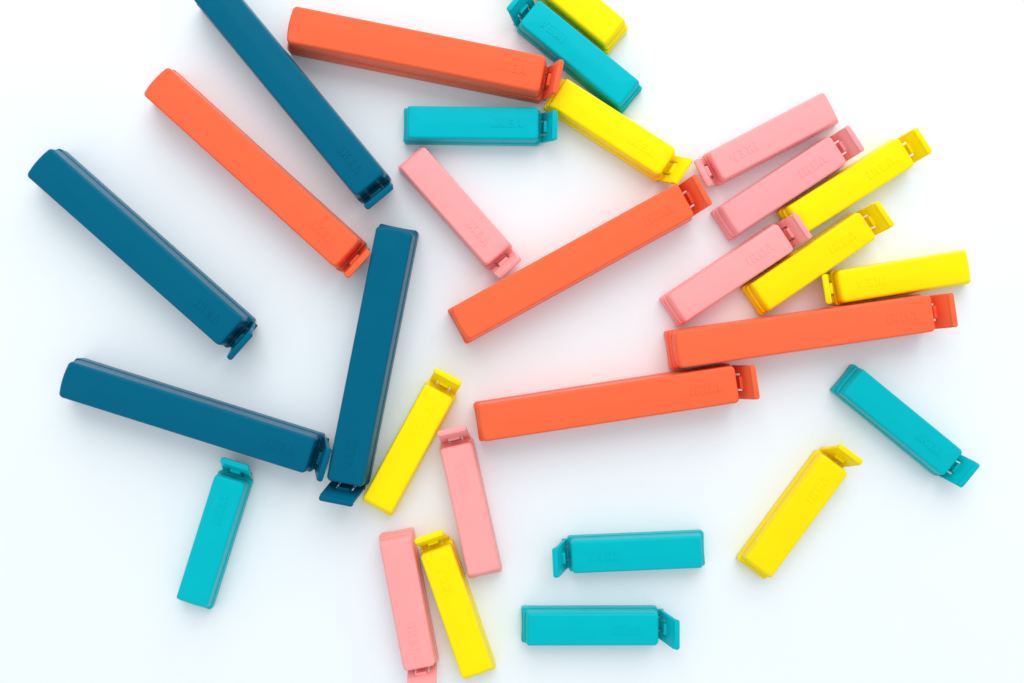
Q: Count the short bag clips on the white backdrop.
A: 20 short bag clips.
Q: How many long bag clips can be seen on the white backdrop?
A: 9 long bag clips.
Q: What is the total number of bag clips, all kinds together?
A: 29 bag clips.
